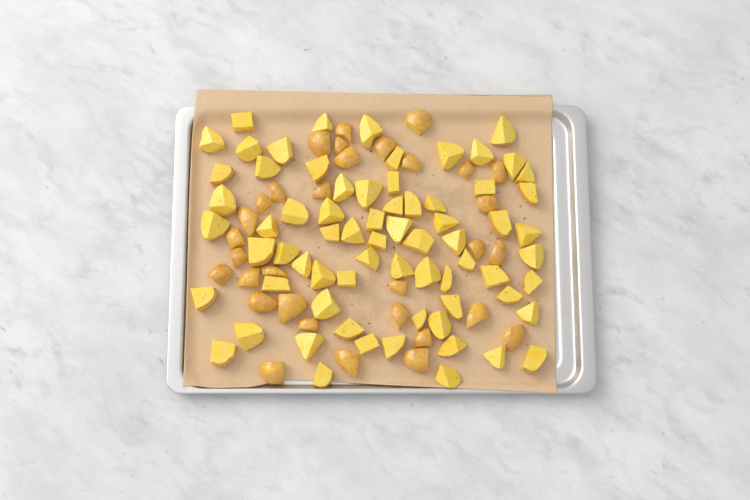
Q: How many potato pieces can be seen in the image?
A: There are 102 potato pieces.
